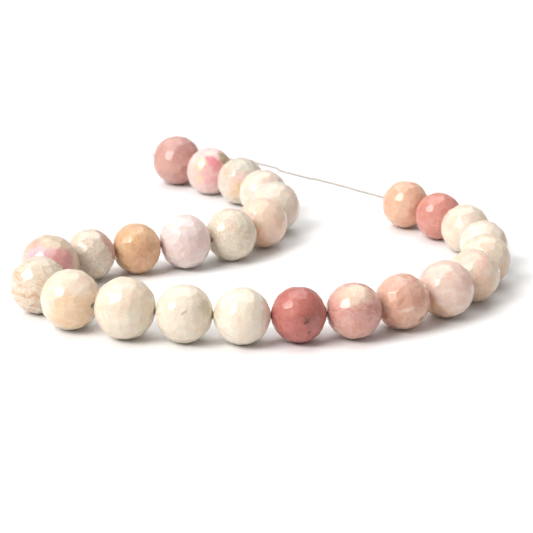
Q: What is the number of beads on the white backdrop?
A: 26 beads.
